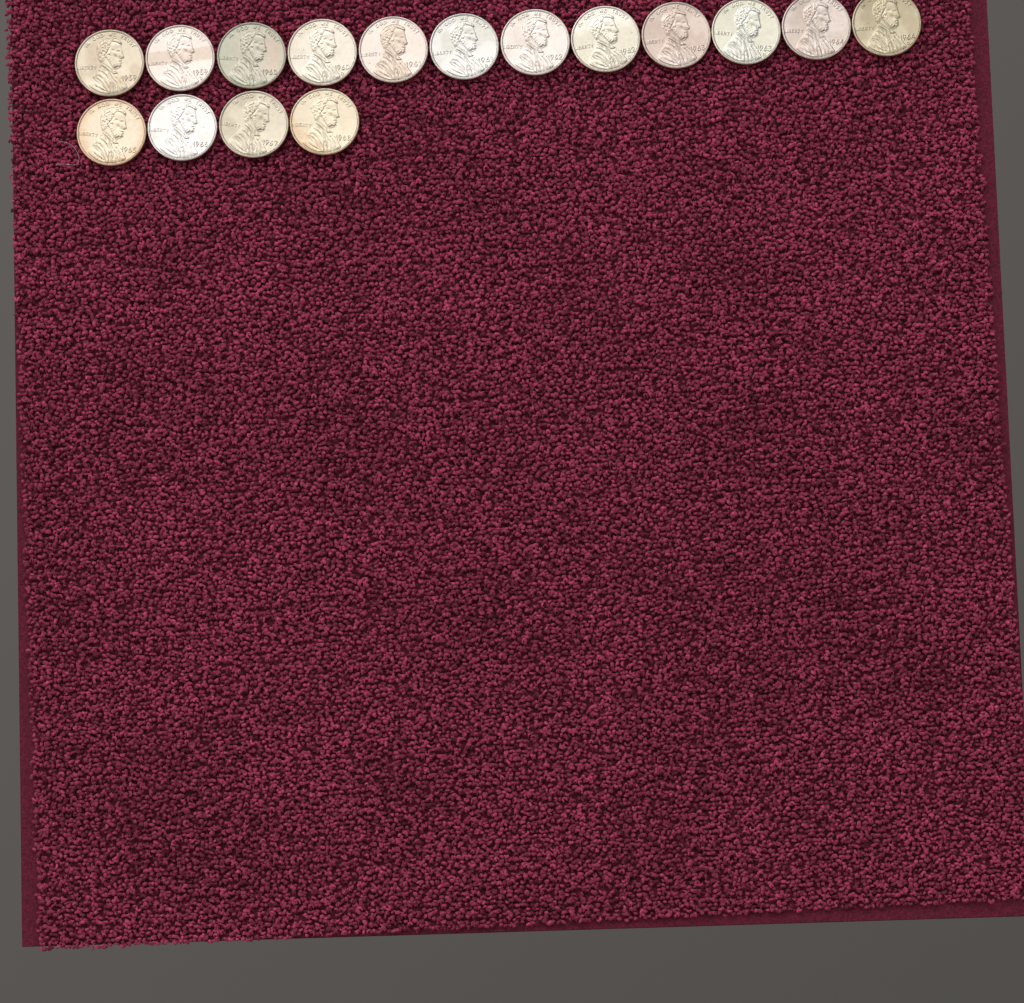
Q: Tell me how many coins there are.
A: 16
